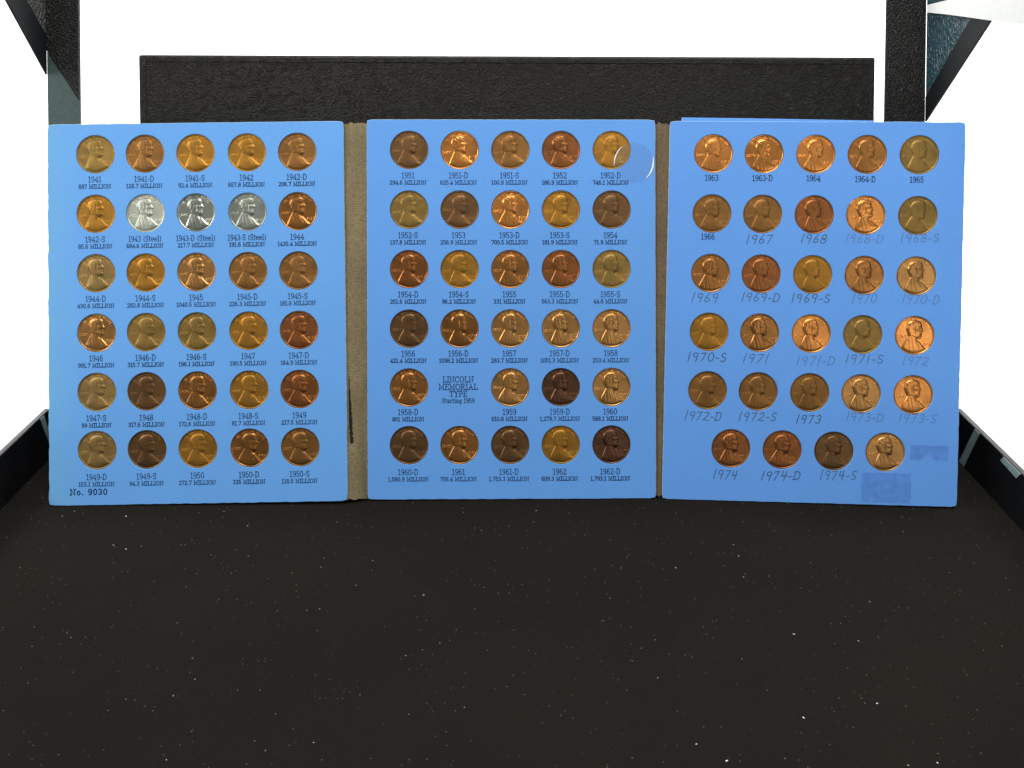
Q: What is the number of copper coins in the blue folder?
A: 85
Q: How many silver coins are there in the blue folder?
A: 3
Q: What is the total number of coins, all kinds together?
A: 88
